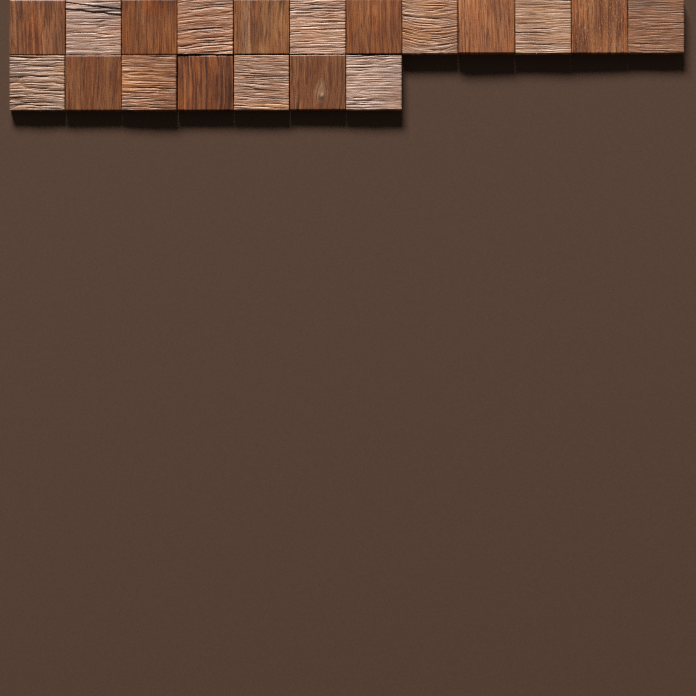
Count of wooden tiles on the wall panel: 19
